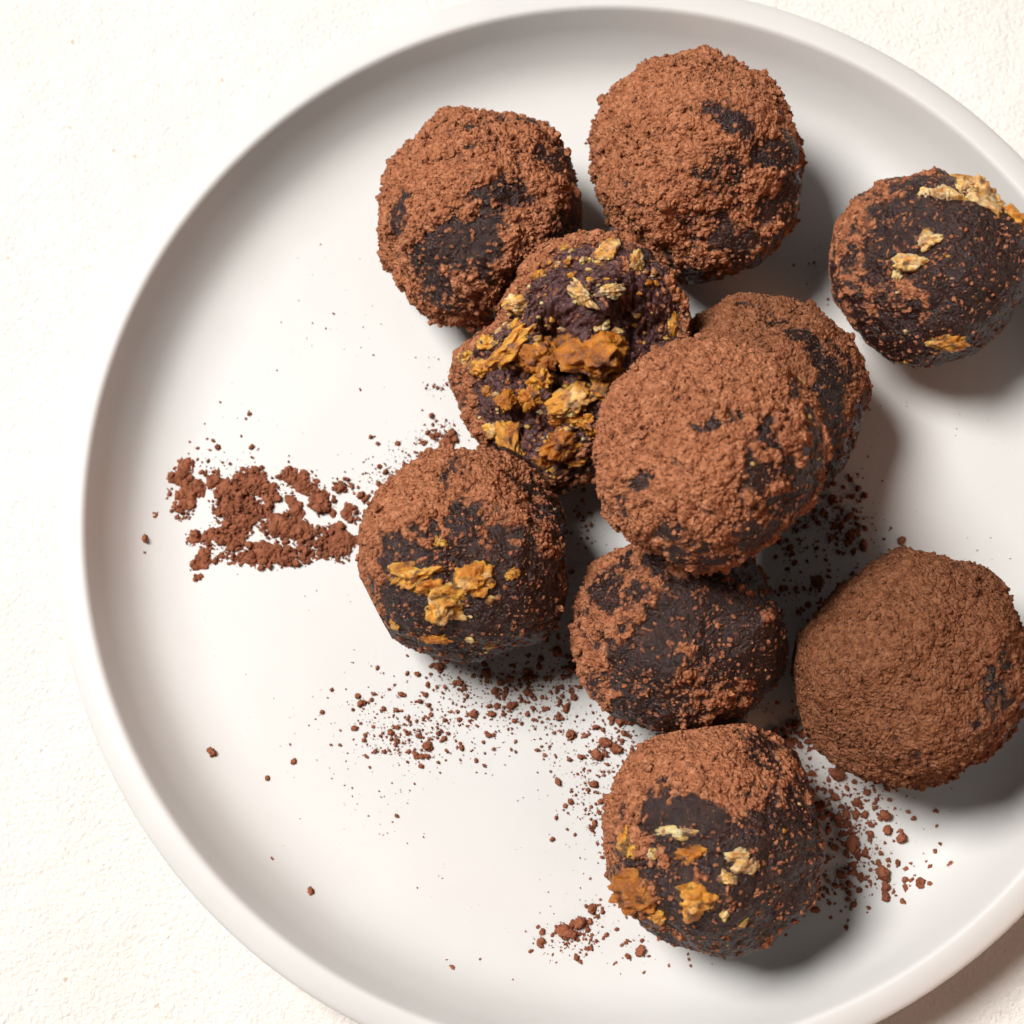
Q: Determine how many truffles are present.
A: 10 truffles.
